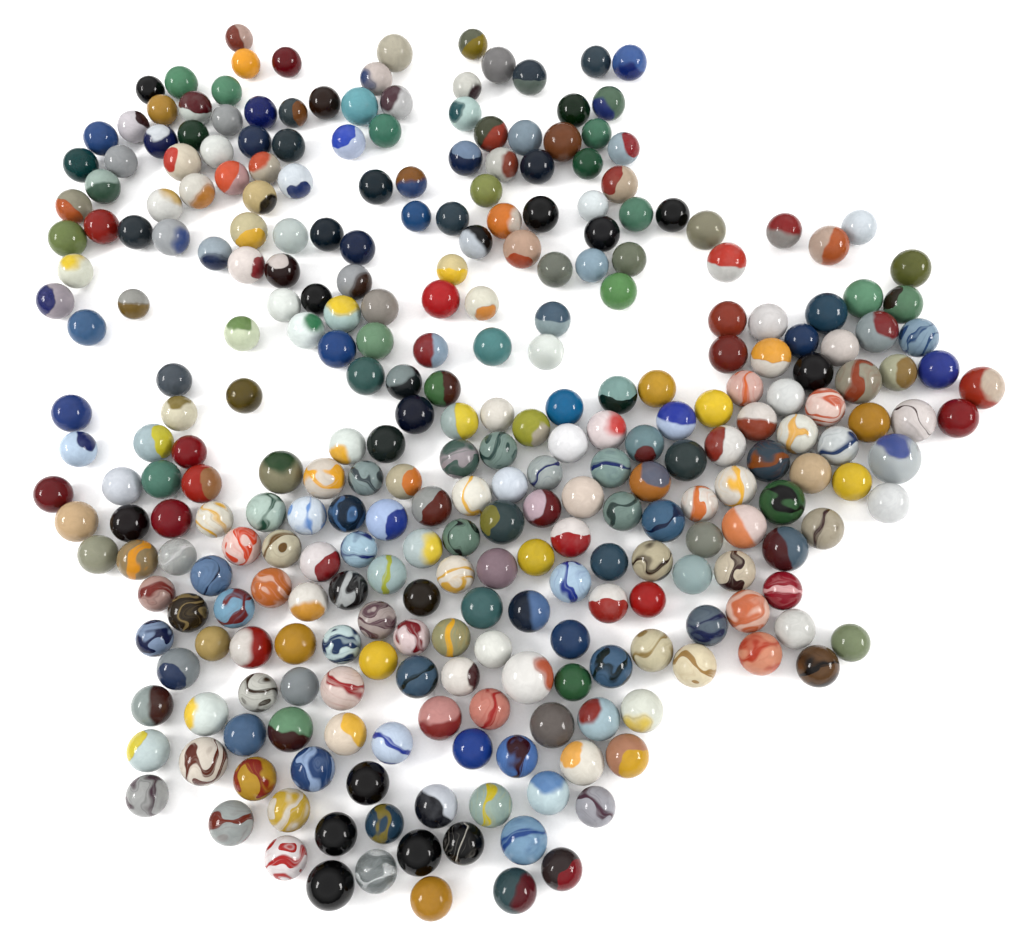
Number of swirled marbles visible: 74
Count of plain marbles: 120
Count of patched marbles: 105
